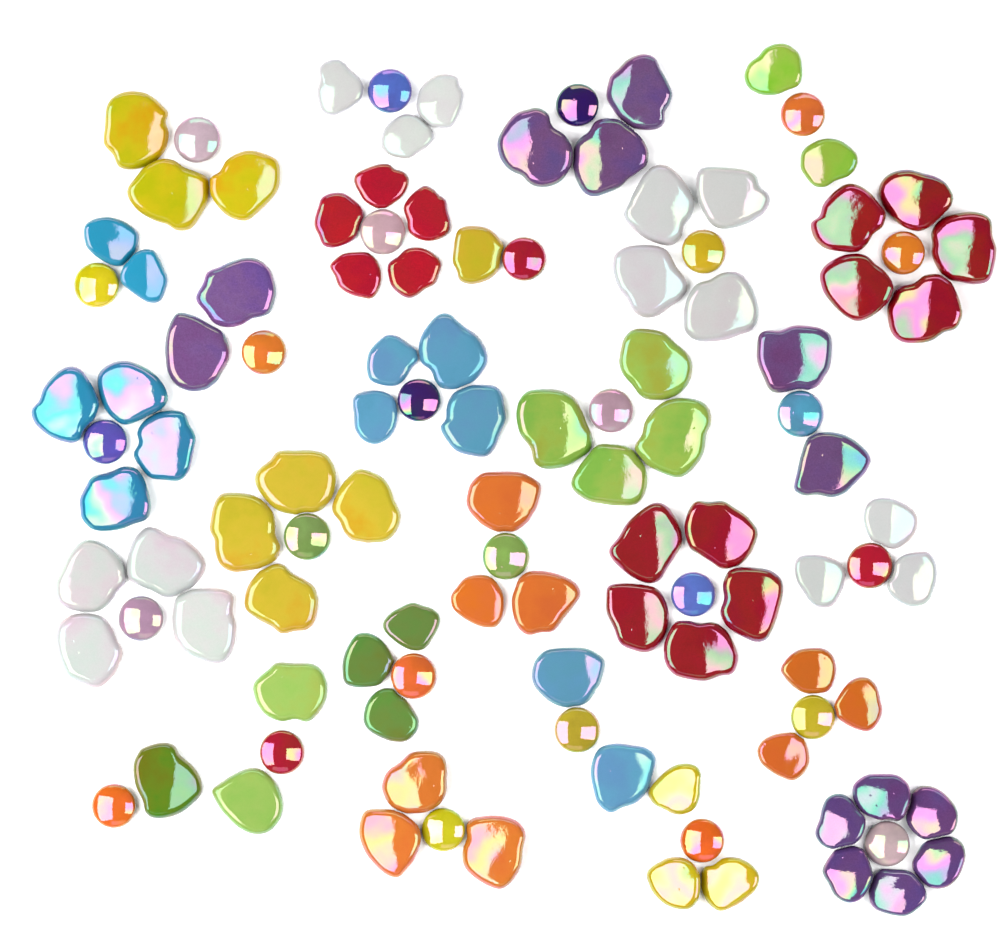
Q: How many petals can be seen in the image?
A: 86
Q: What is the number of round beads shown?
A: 27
